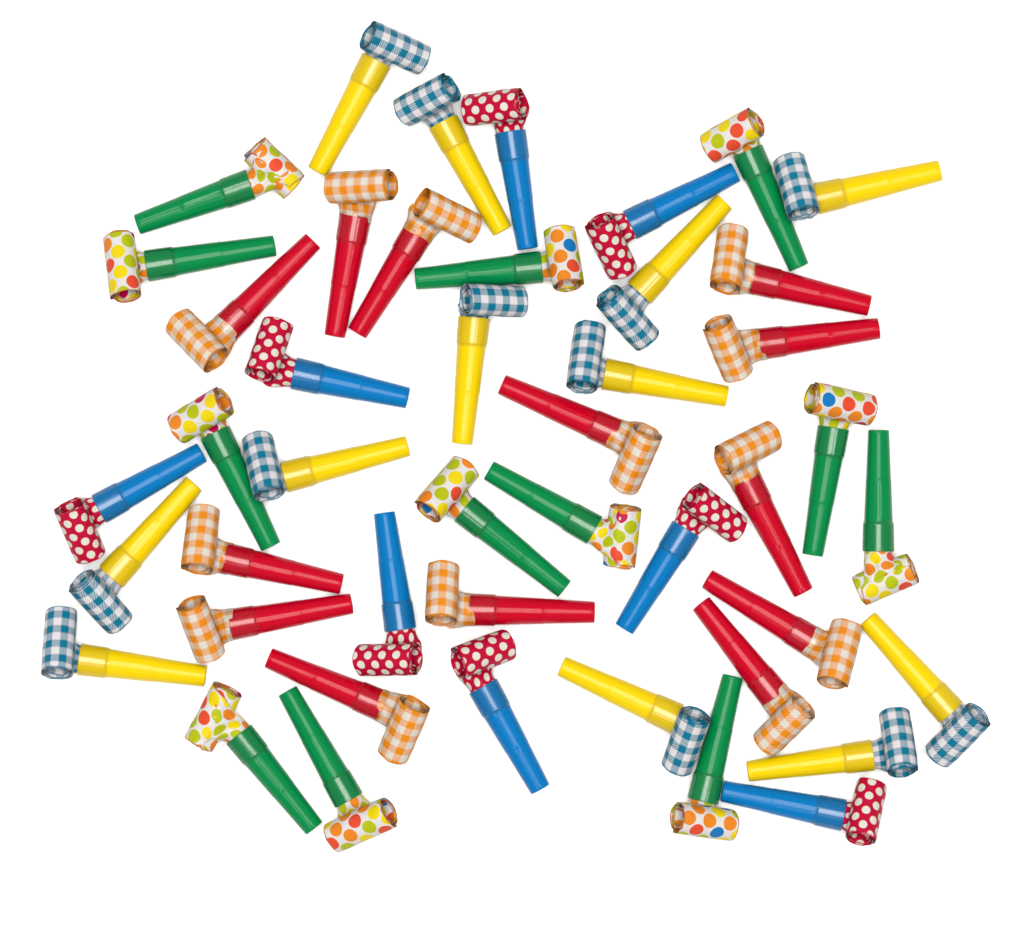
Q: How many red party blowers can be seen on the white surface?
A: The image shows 13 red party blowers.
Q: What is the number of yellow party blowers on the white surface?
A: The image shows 12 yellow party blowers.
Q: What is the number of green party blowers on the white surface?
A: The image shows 12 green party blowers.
